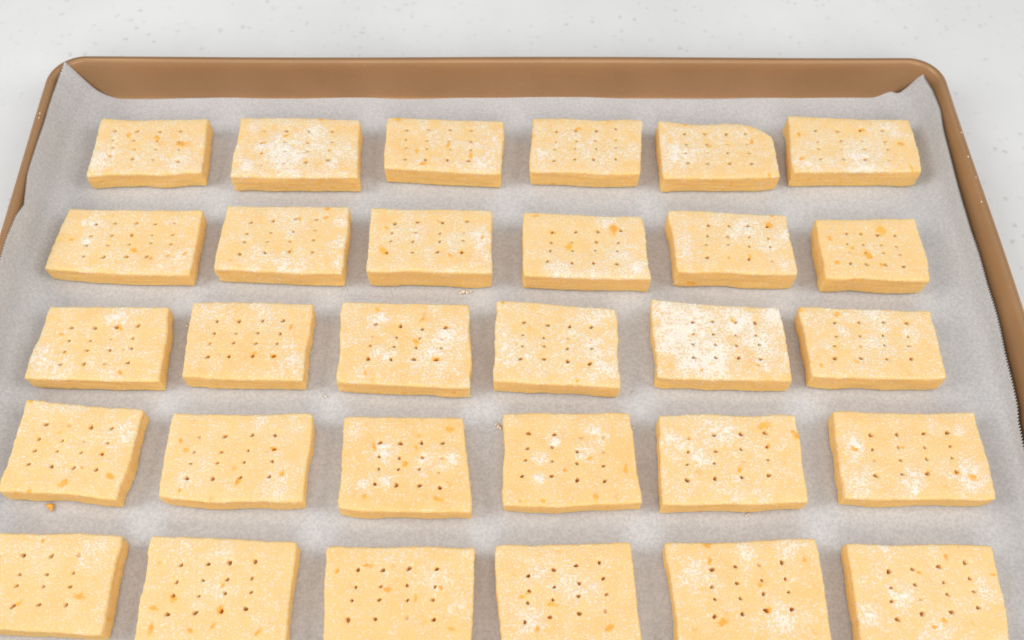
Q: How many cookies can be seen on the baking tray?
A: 30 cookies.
